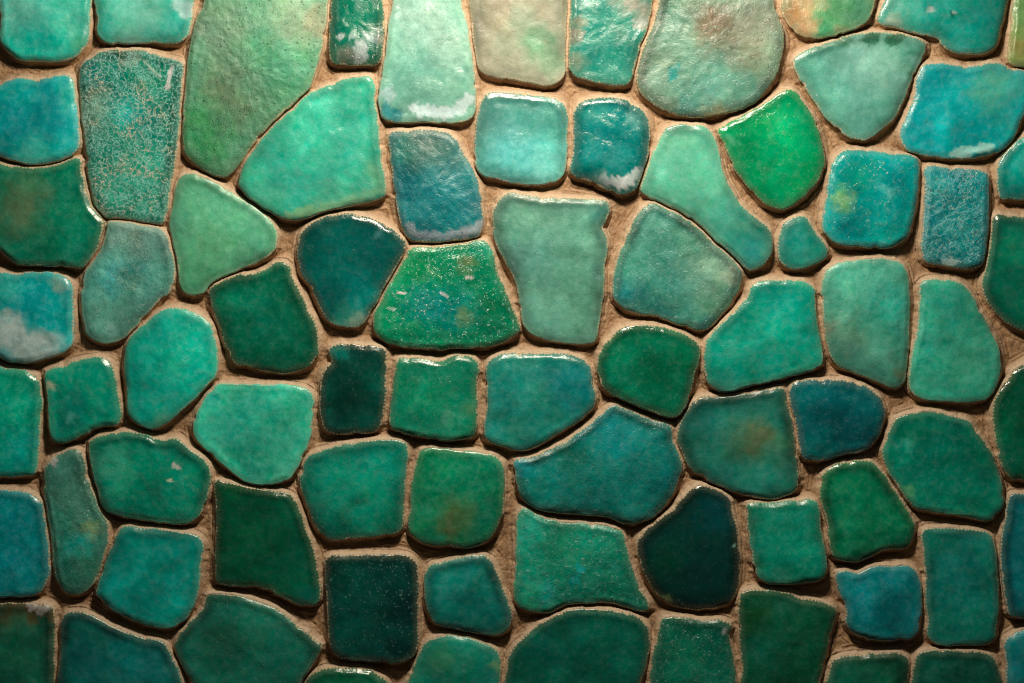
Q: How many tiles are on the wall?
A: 78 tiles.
